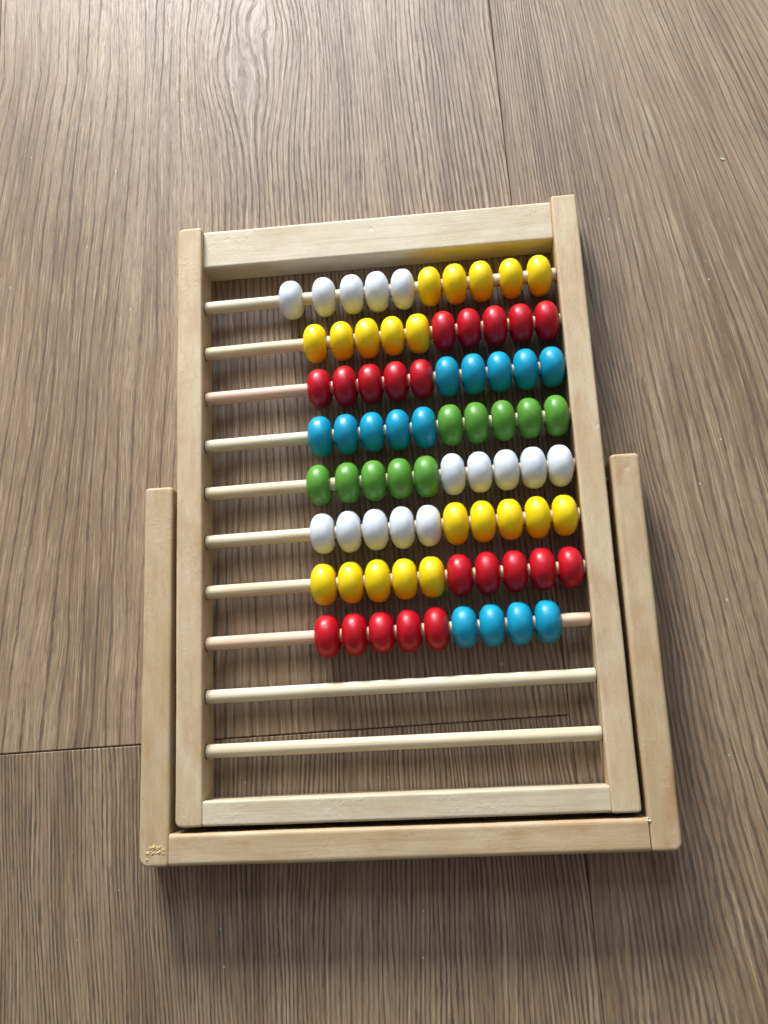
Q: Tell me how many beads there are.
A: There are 79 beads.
